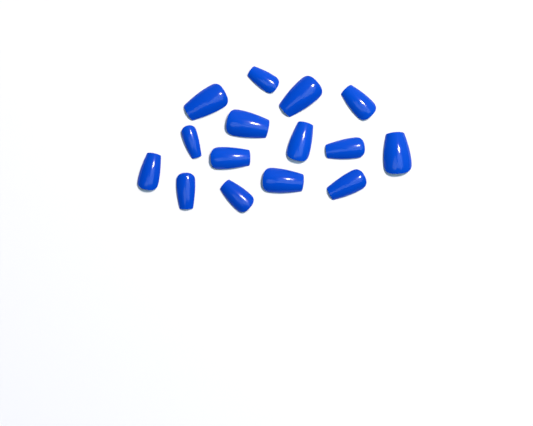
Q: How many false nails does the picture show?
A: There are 15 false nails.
